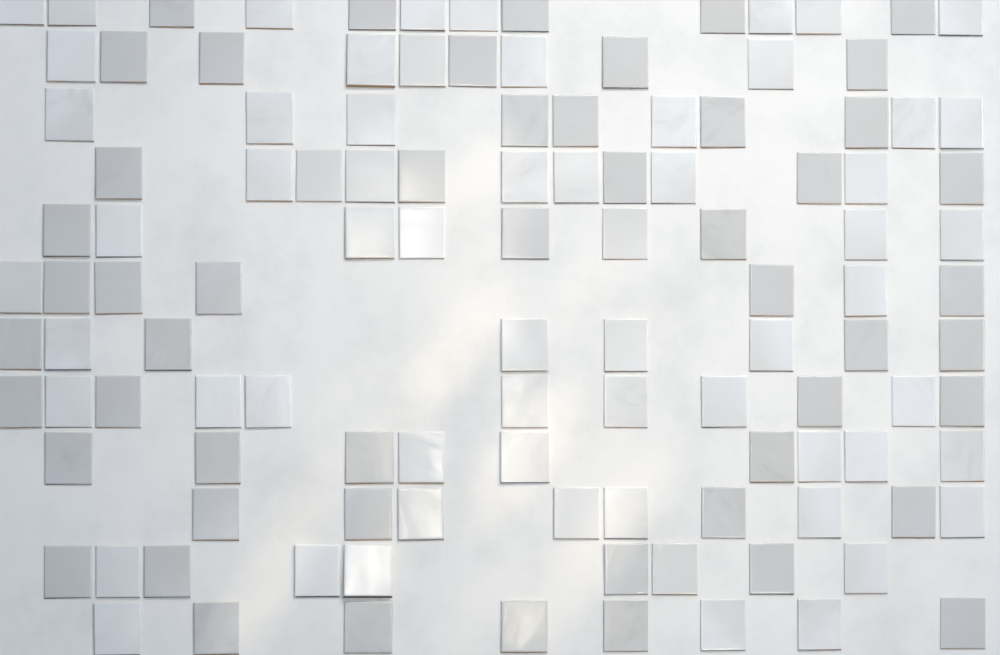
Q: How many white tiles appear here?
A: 63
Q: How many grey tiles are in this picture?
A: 52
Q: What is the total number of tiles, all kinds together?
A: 115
